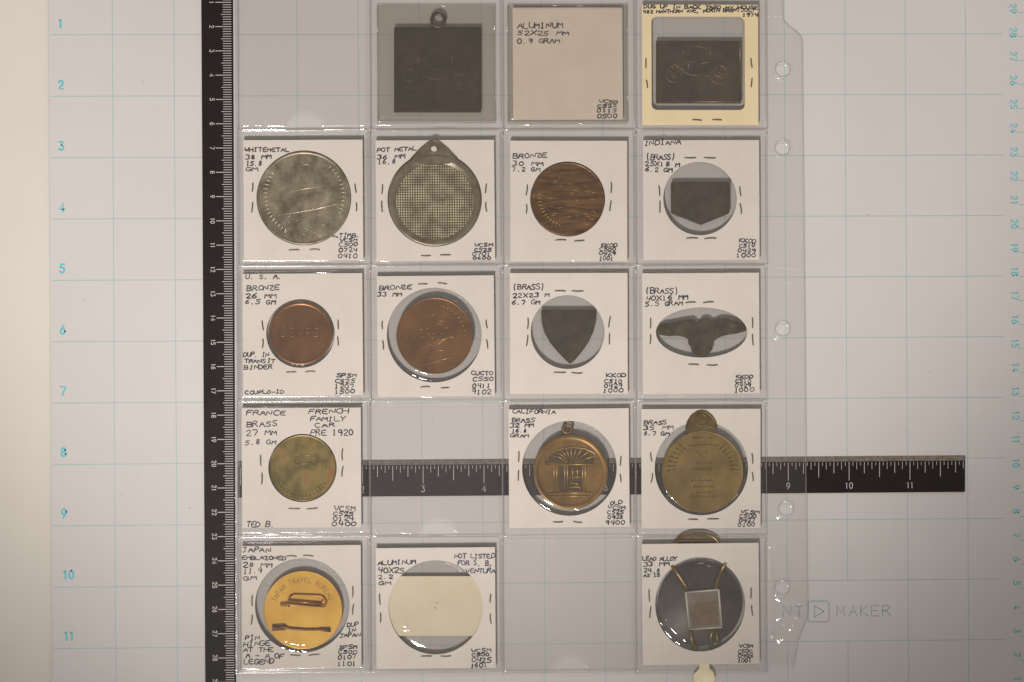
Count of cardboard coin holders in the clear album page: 15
